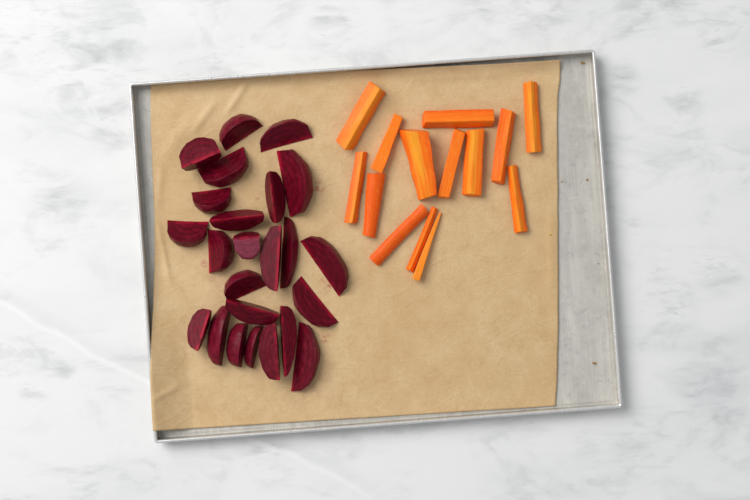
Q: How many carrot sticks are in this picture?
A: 14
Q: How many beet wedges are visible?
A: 24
